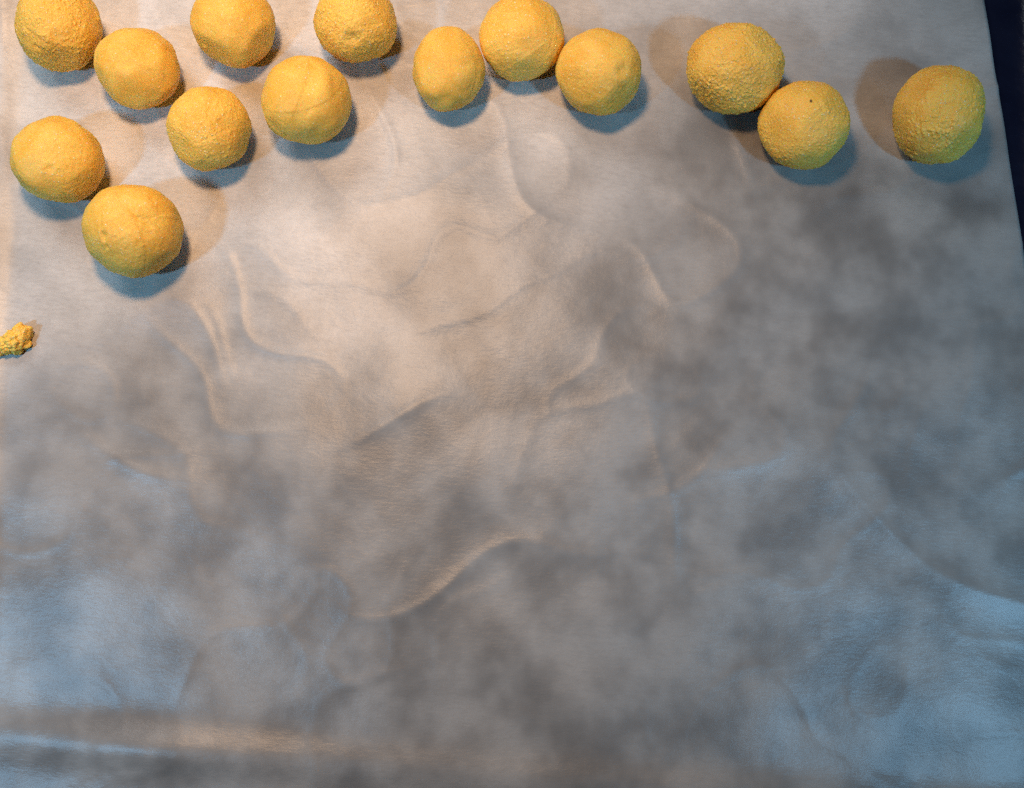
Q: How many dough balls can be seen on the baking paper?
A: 14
